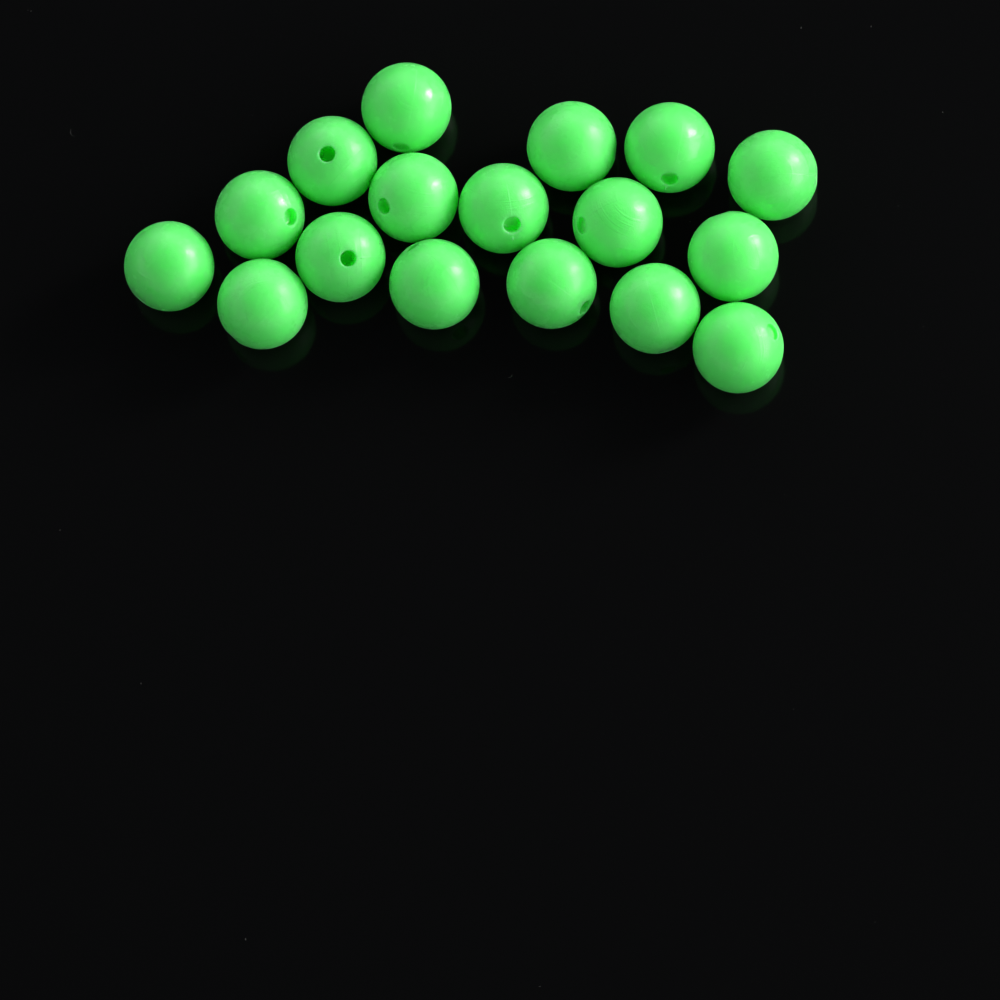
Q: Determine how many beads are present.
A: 17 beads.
